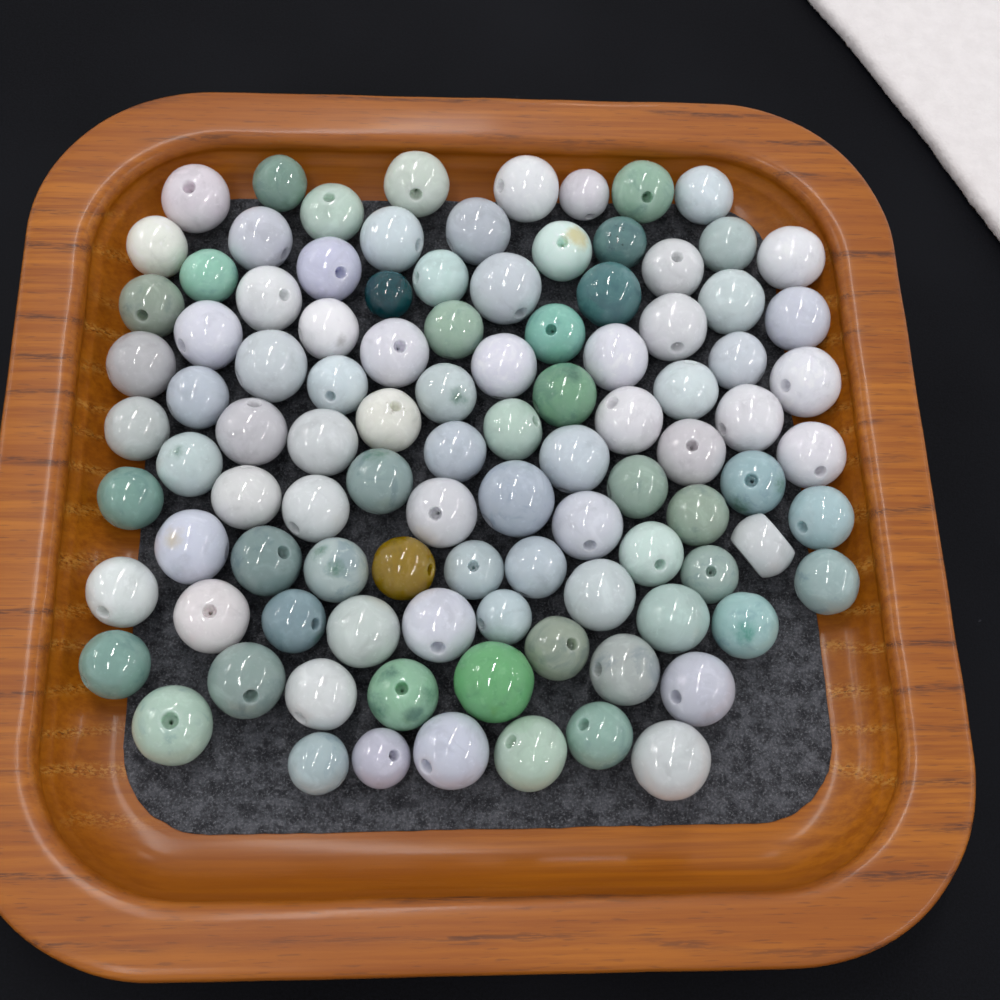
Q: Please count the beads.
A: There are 101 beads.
